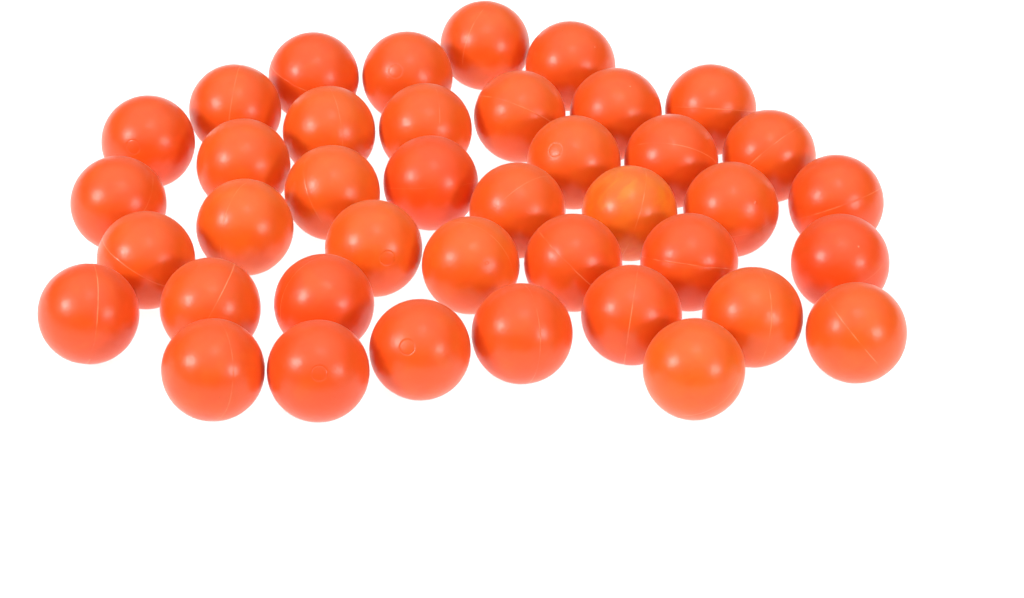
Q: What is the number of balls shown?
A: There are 40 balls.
